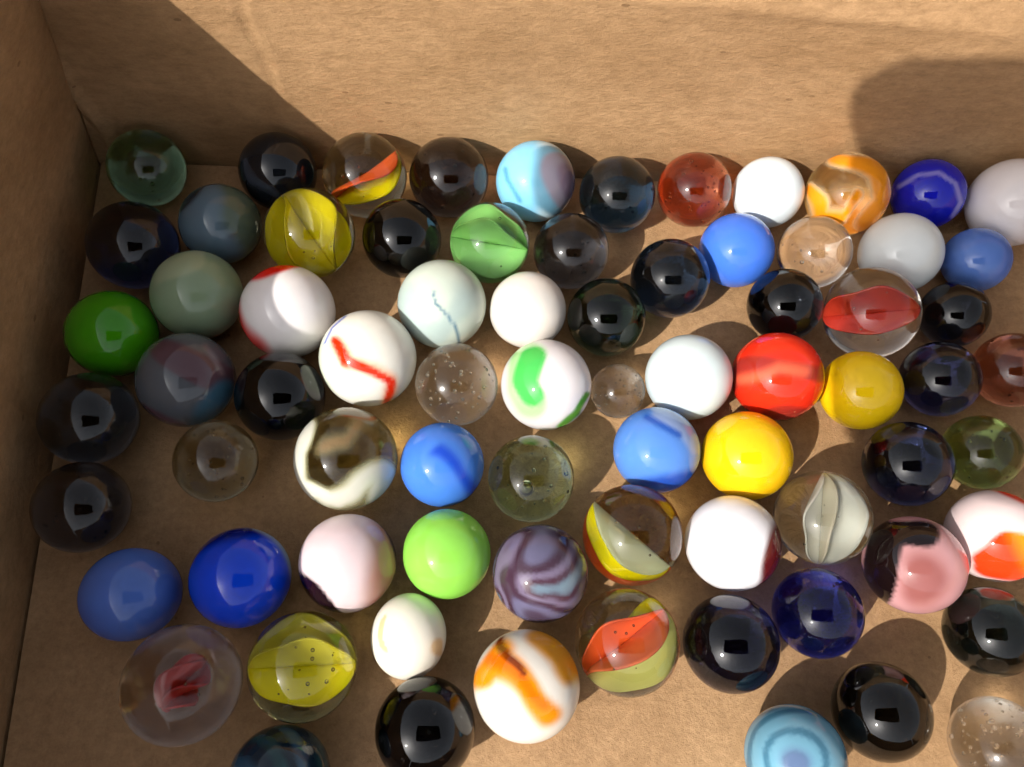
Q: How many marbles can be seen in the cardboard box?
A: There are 75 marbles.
